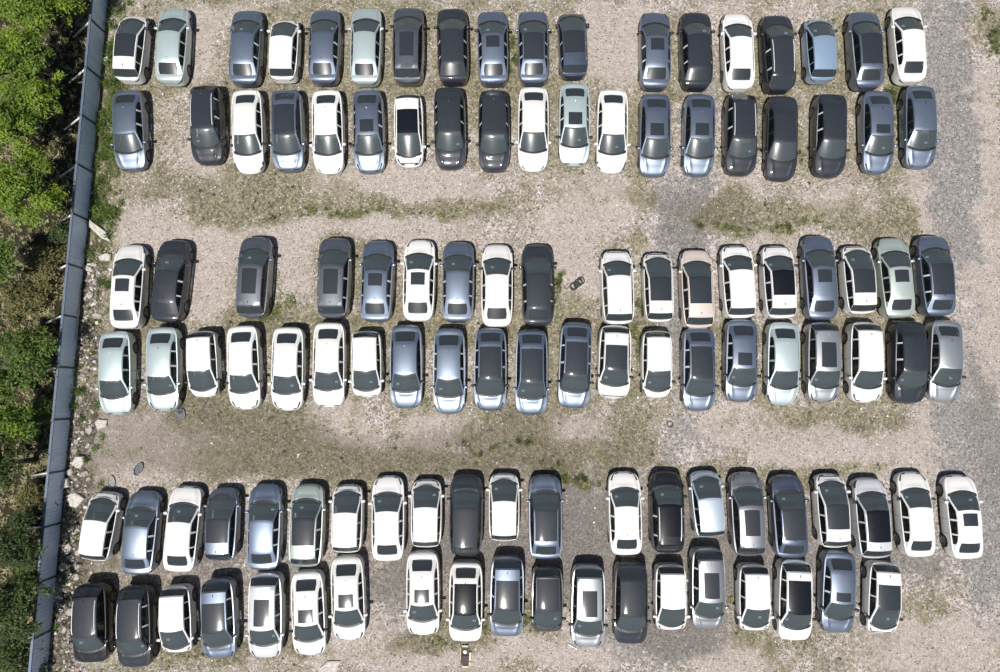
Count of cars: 116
